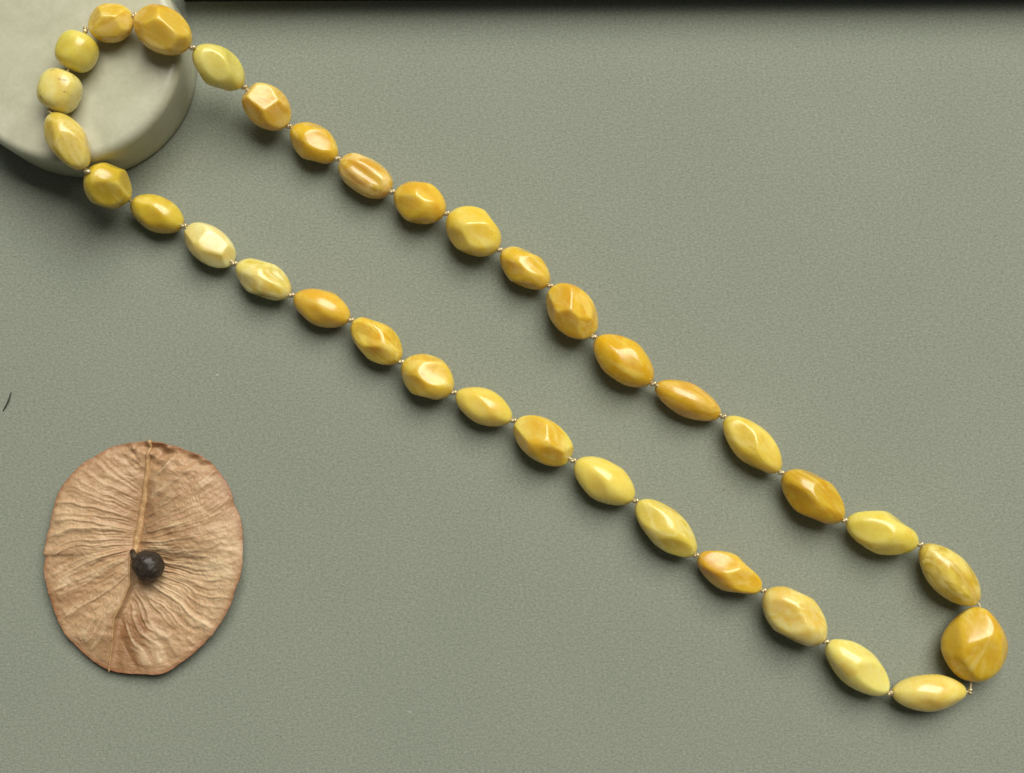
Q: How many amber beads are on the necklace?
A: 35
